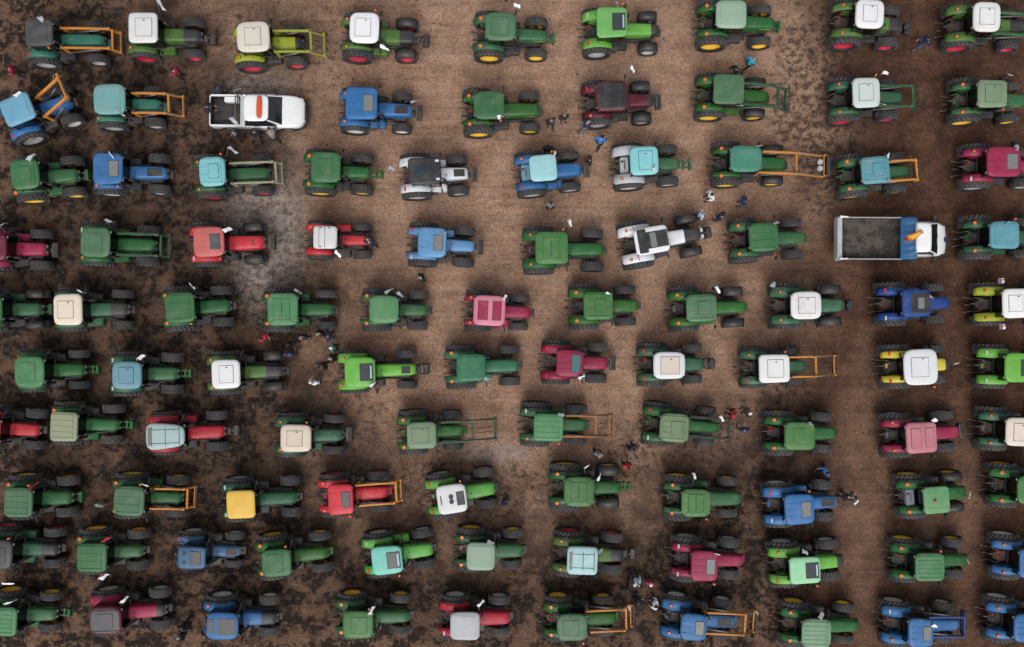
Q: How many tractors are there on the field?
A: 98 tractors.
